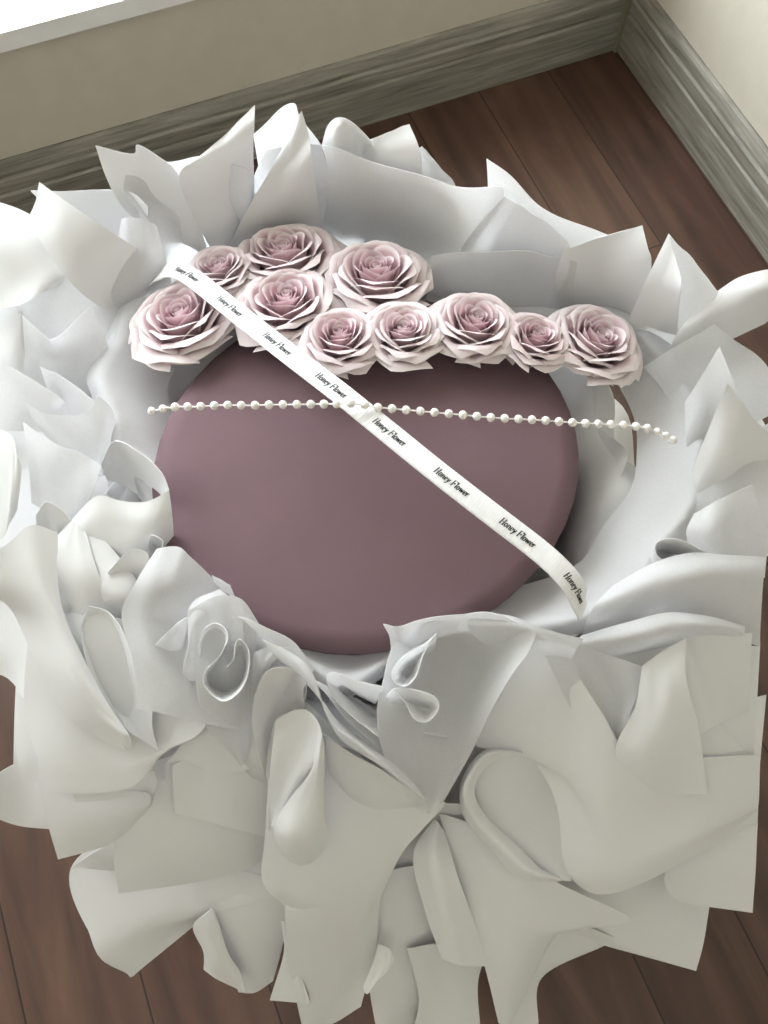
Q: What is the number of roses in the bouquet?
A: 10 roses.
